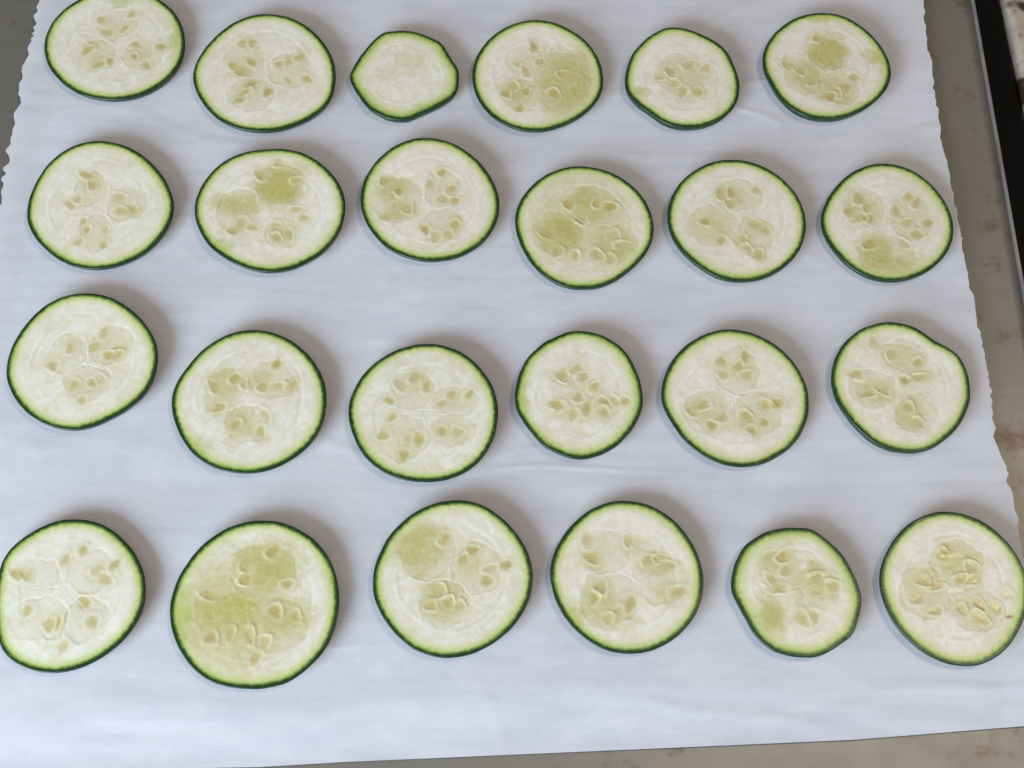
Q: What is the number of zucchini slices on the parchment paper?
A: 24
